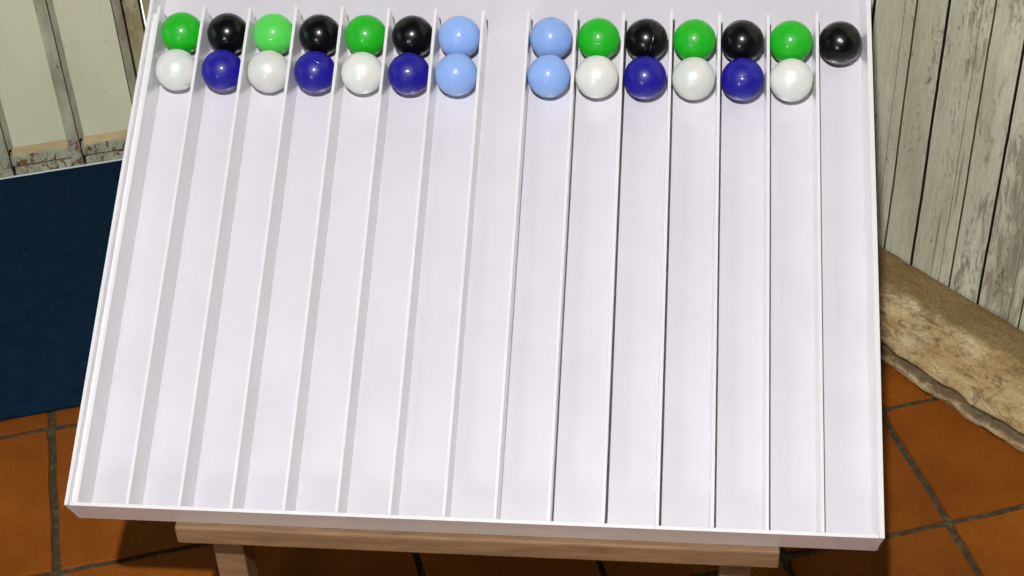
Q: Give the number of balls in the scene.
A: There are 27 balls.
